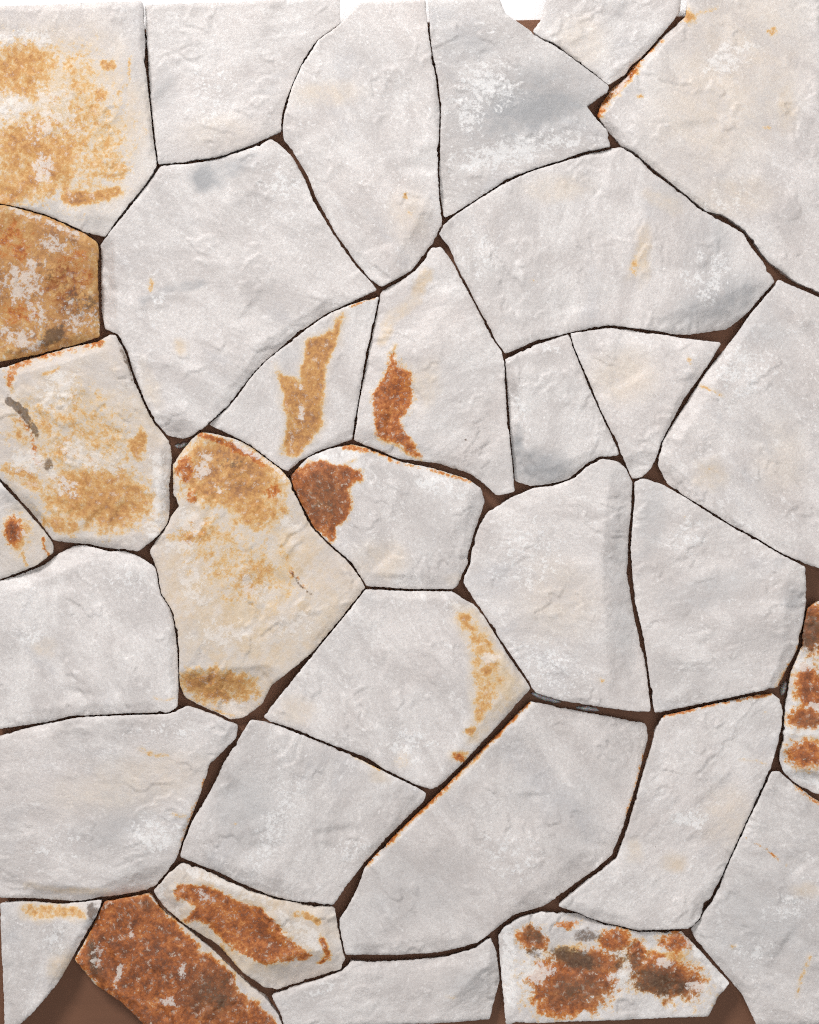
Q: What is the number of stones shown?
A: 33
